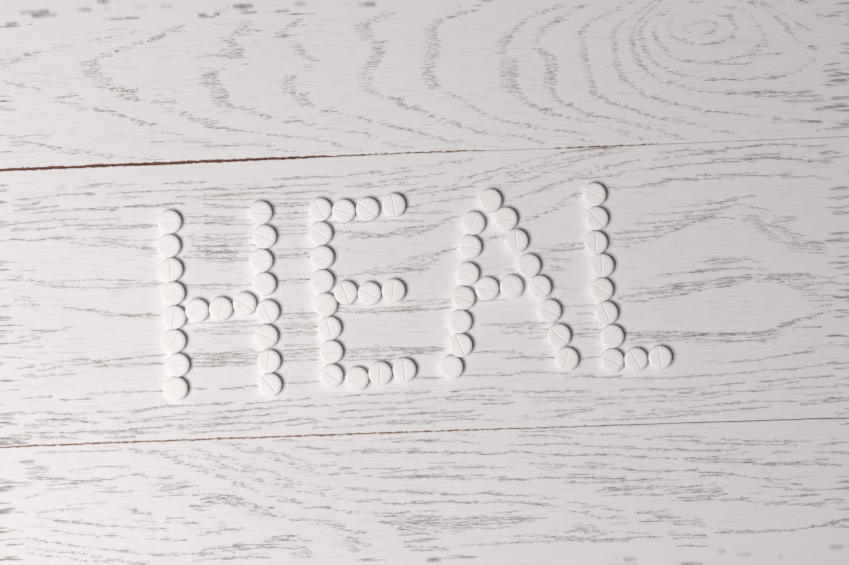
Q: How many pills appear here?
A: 63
